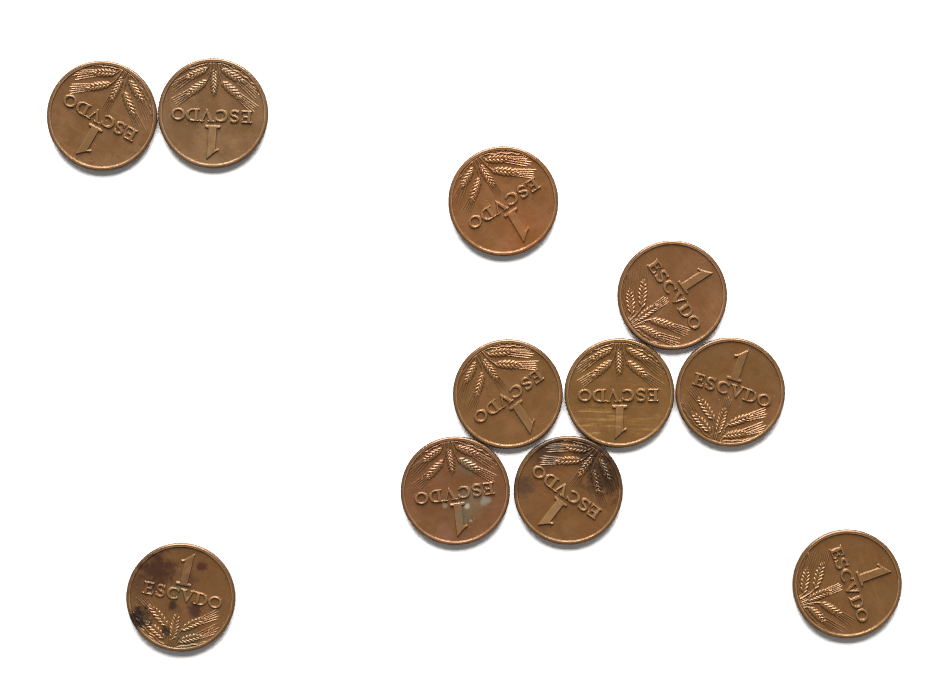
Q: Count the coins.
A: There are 11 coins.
